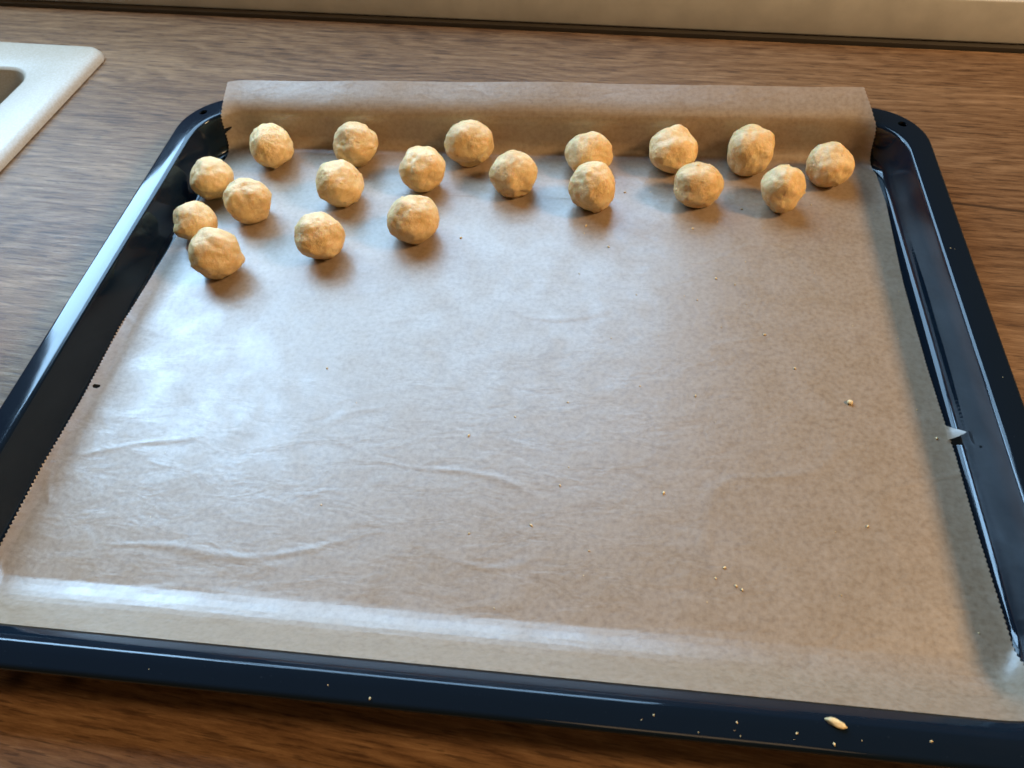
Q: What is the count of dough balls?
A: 19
